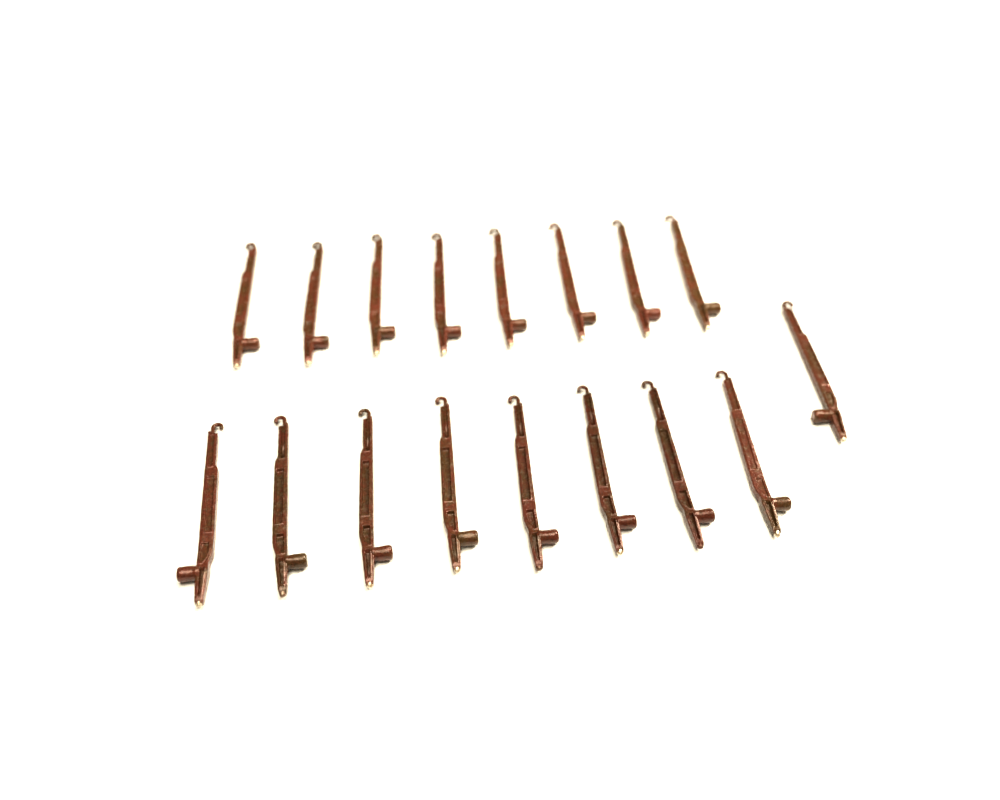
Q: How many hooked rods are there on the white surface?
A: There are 17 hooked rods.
